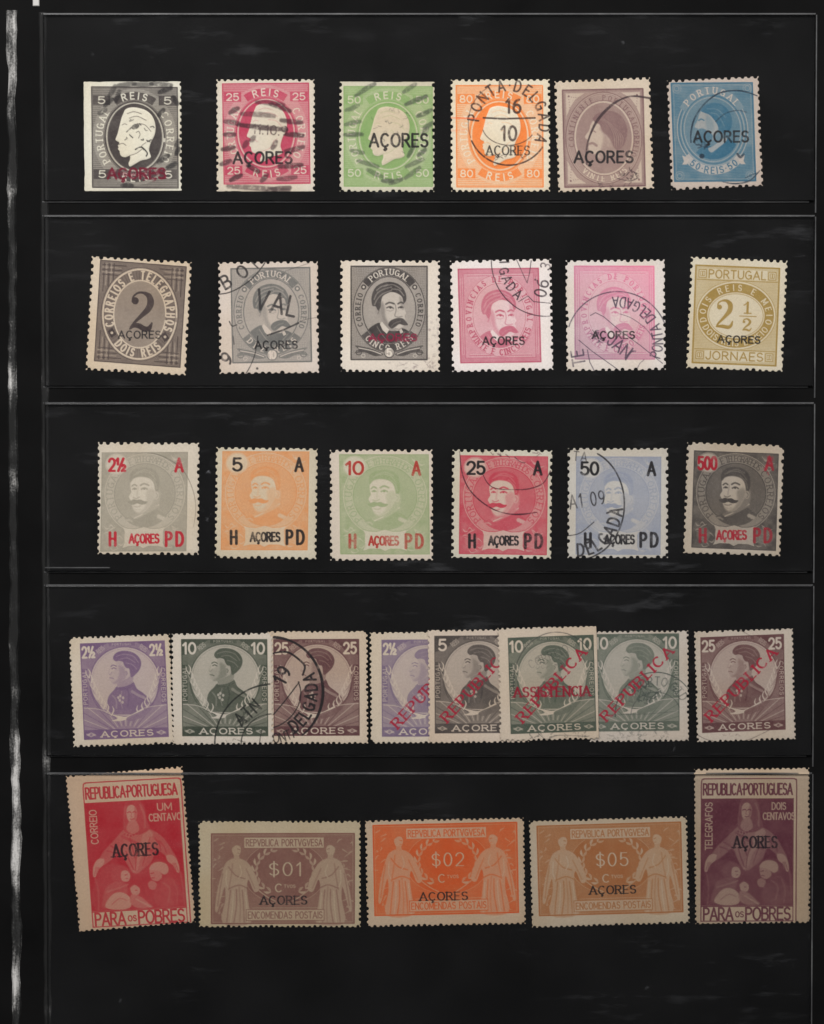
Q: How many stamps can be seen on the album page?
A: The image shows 31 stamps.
